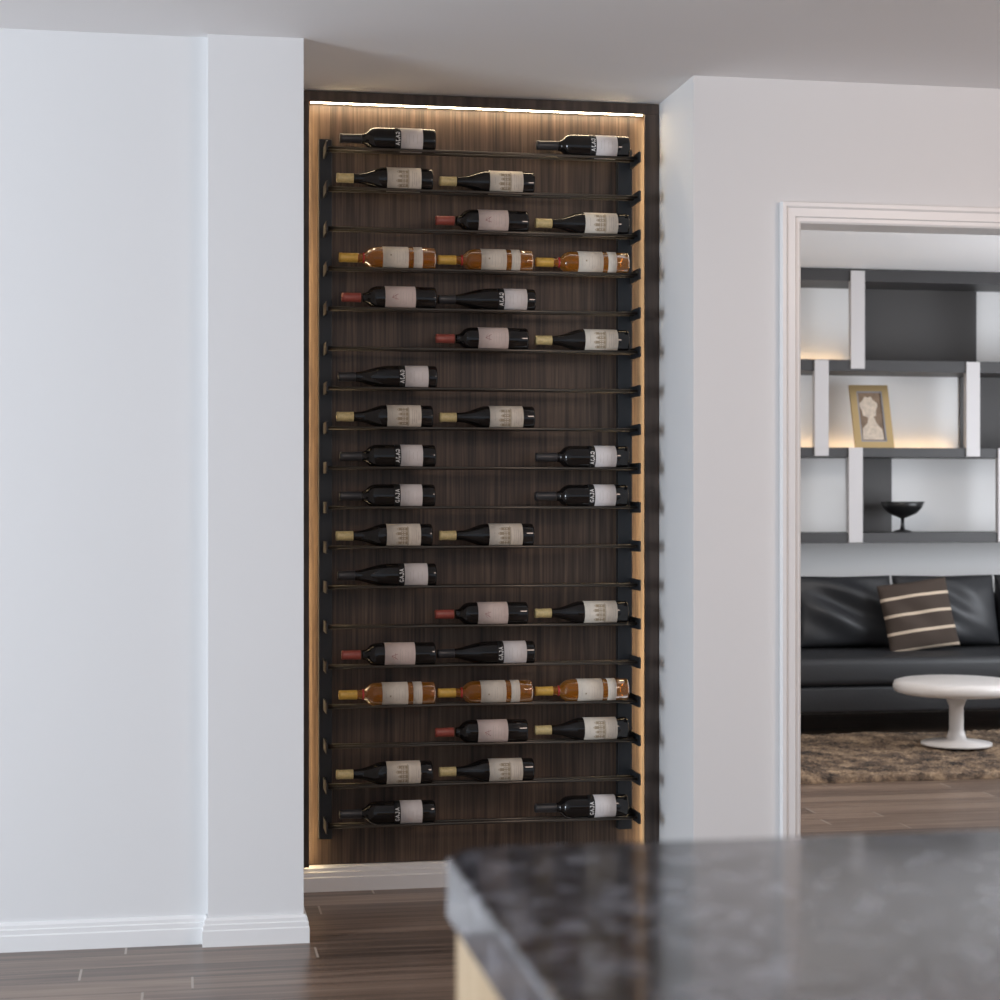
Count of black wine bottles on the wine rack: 30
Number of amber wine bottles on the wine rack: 6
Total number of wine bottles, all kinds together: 36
